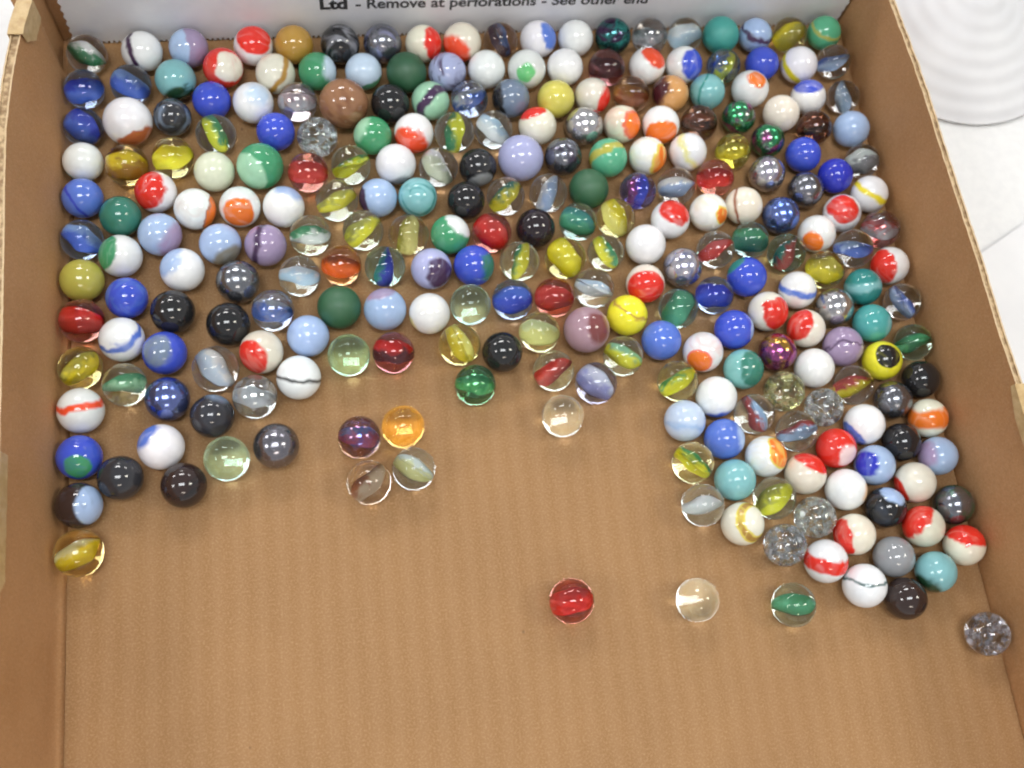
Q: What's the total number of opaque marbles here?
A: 164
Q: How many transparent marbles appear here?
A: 97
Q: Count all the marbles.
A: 261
